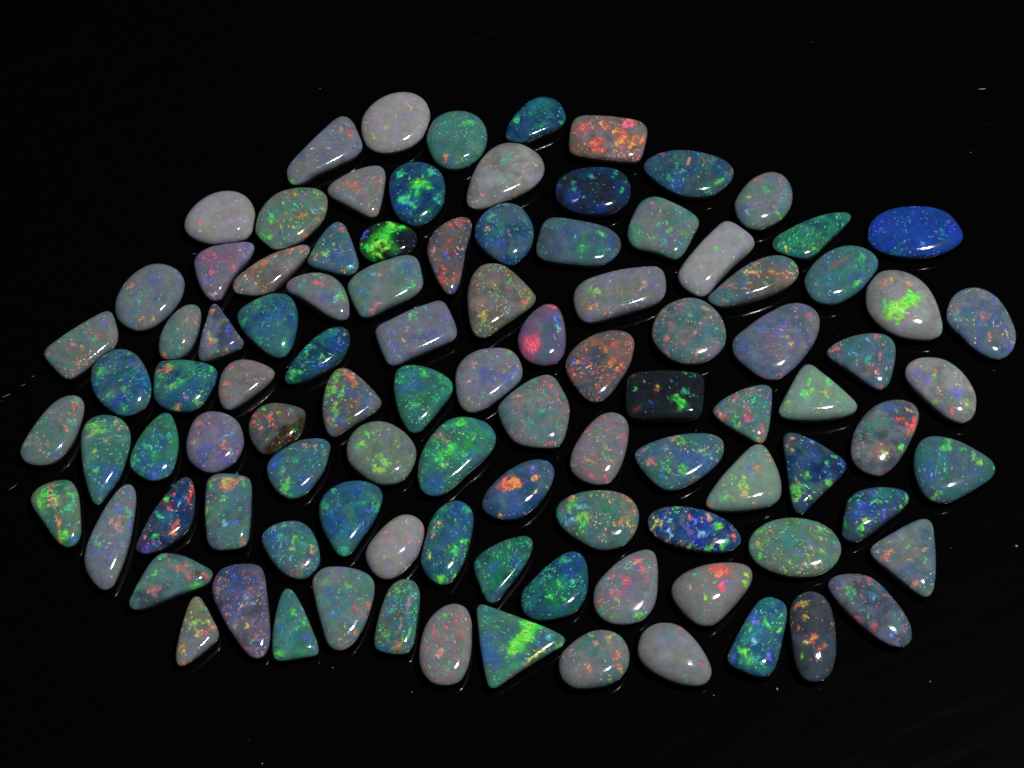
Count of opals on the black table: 100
